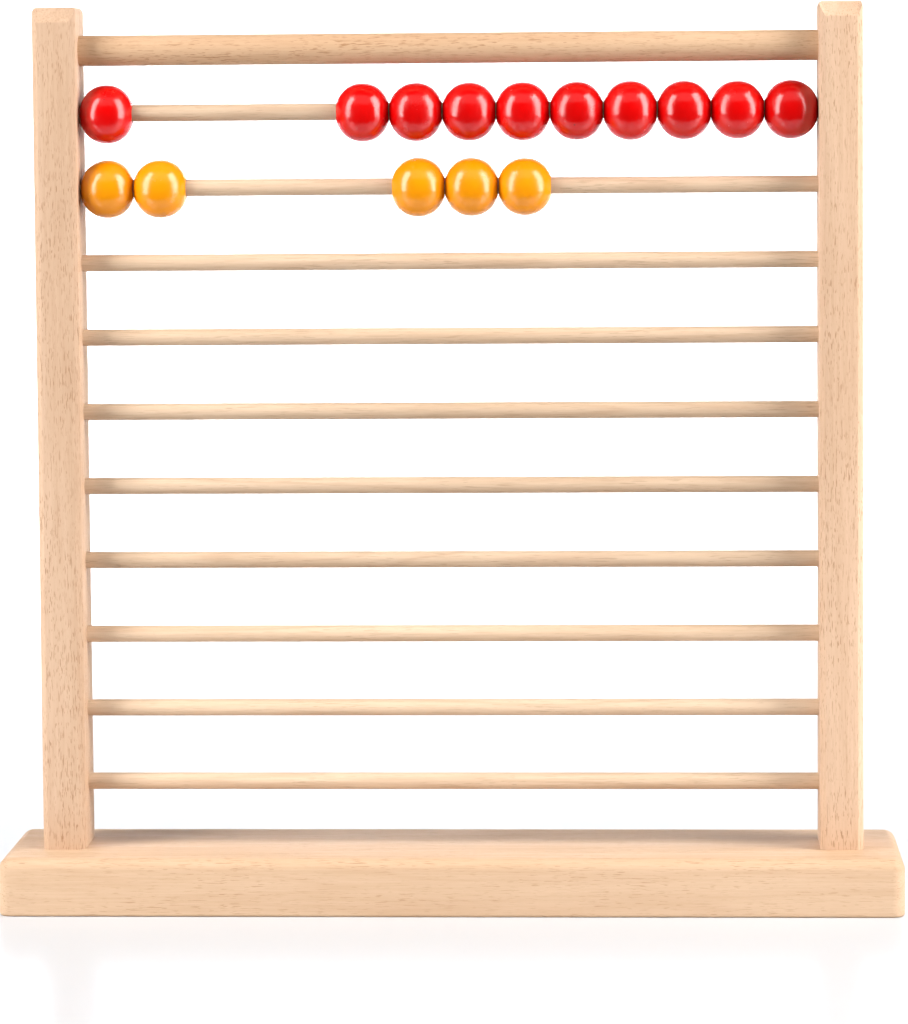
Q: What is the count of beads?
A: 15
